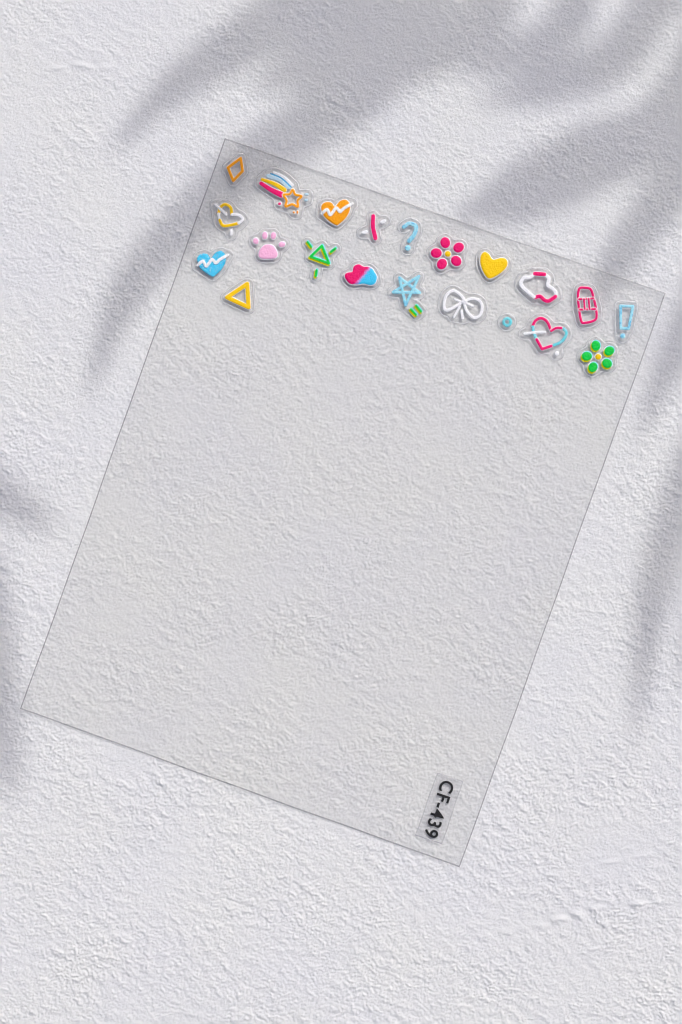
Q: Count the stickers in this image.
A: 21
